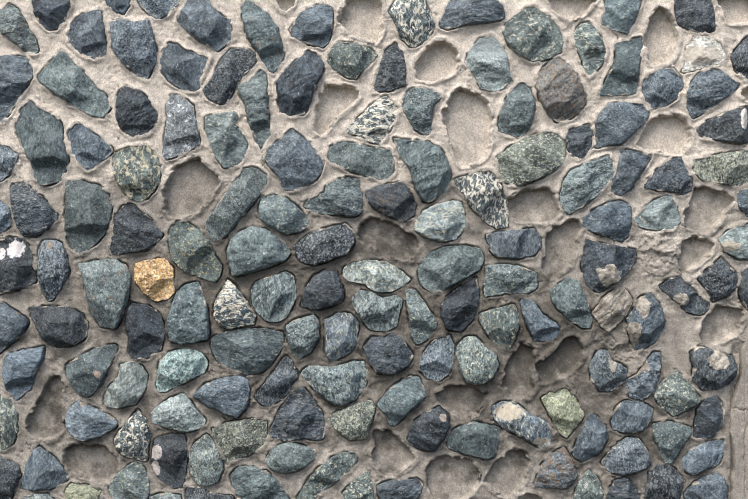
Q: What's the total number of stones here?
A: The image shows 149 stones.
